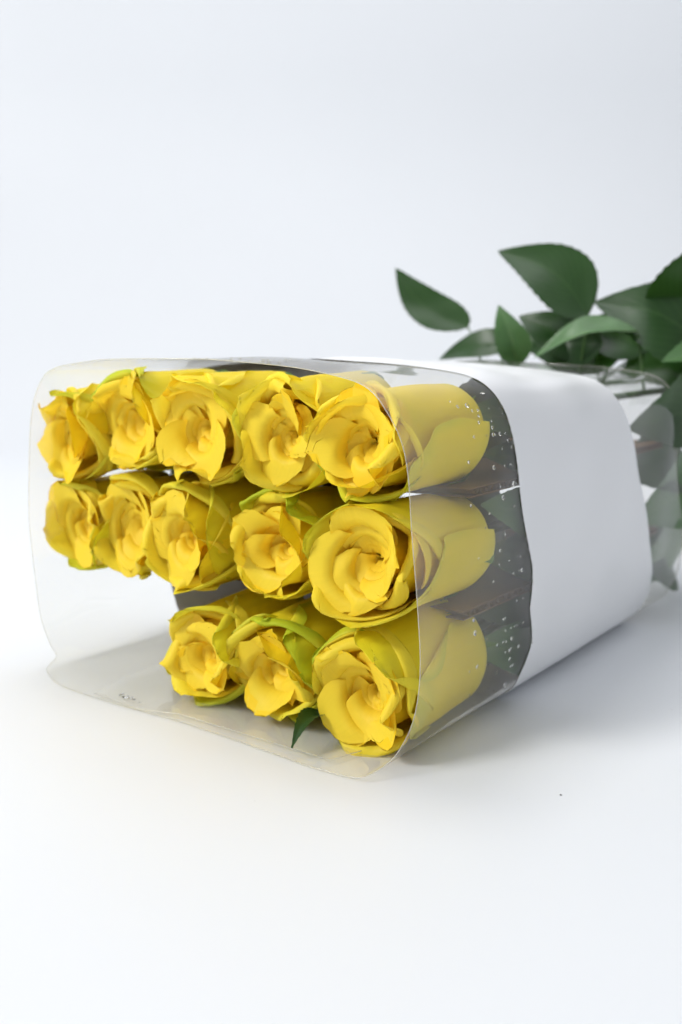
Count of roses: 13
